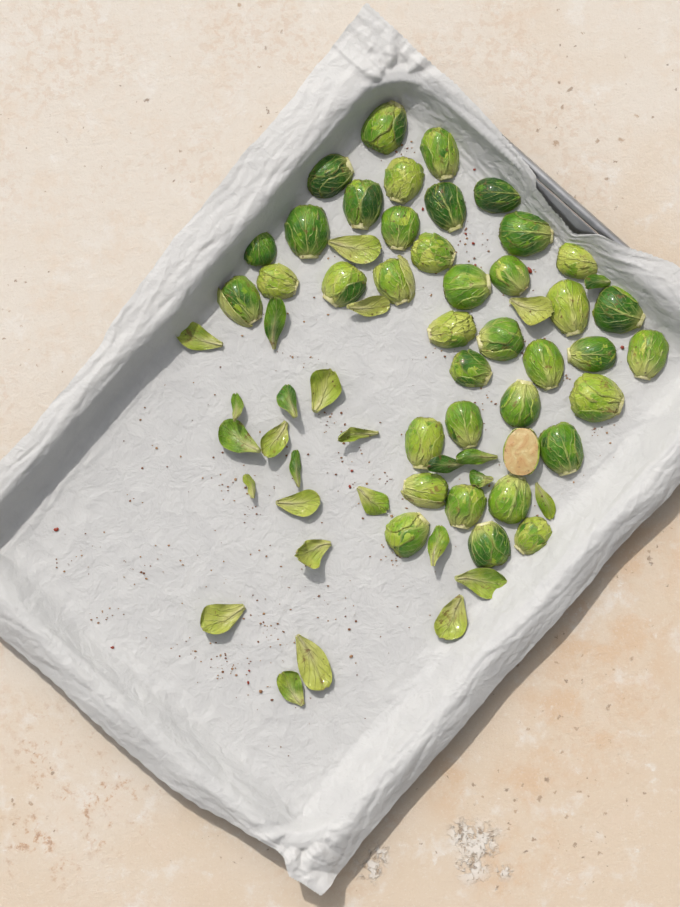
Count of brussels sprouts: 39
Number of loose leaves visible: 27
